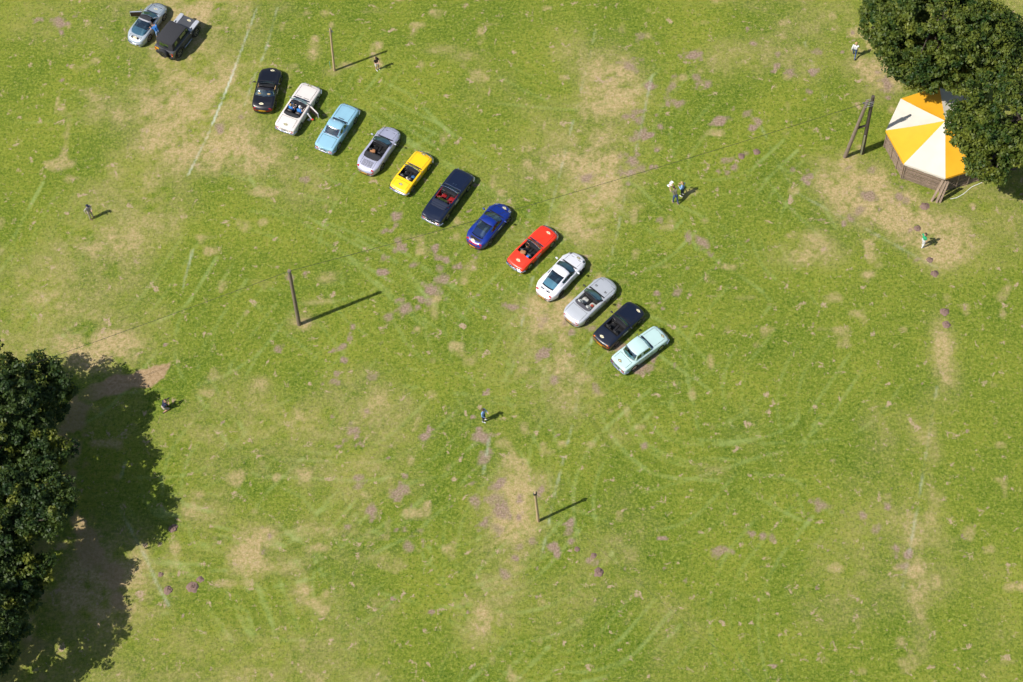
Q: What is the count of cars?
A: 14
